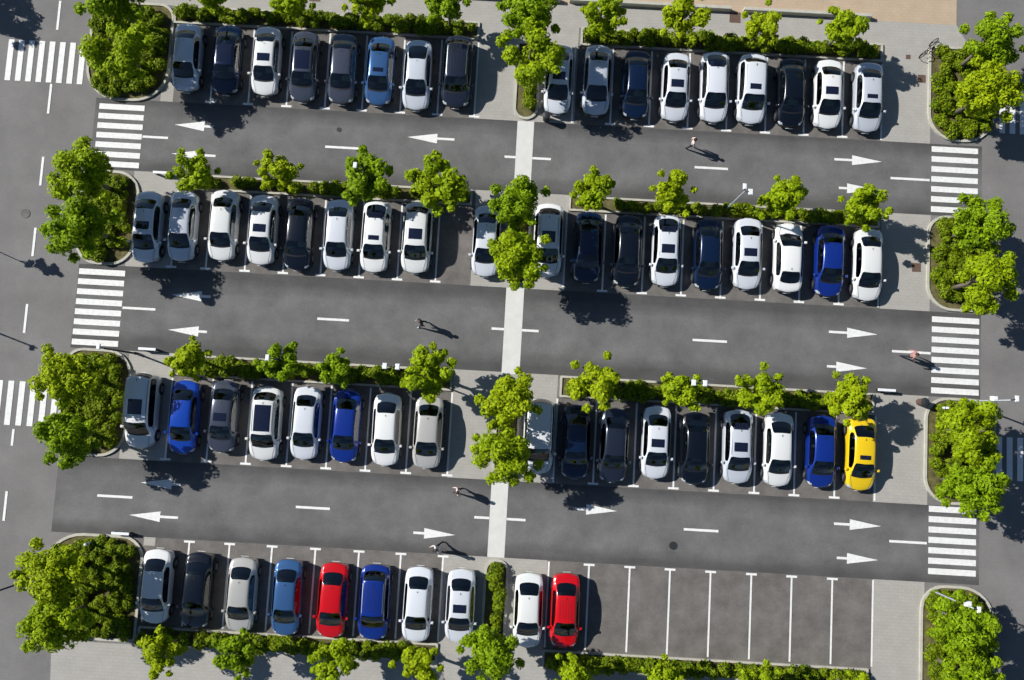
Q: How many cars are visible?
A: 62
